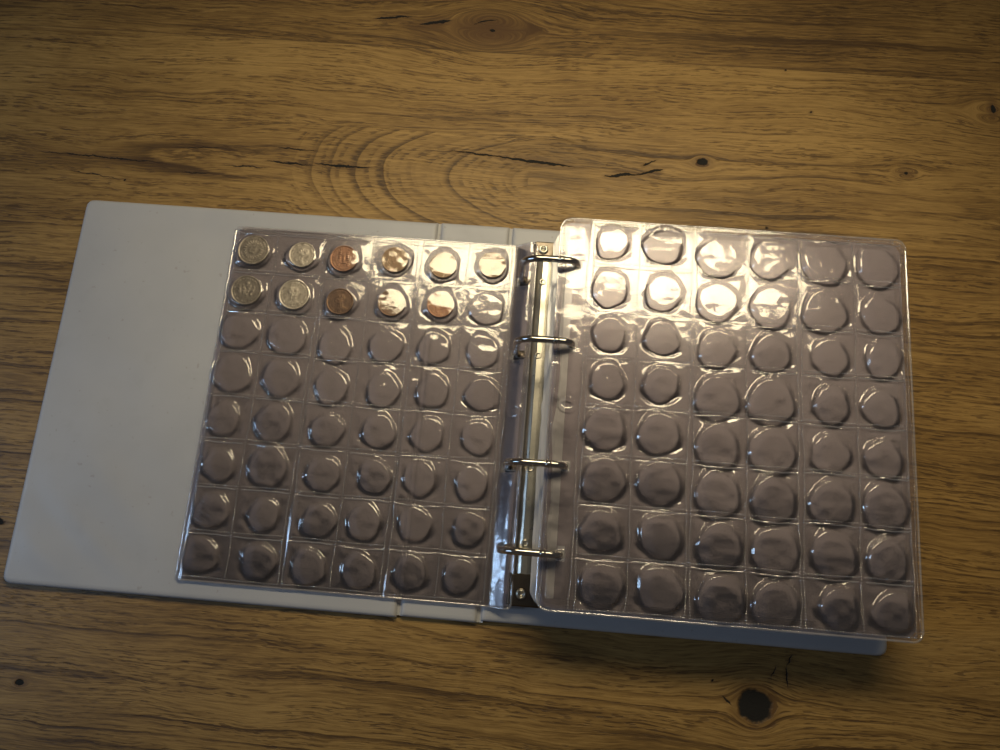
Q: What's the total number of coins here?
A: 11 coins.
